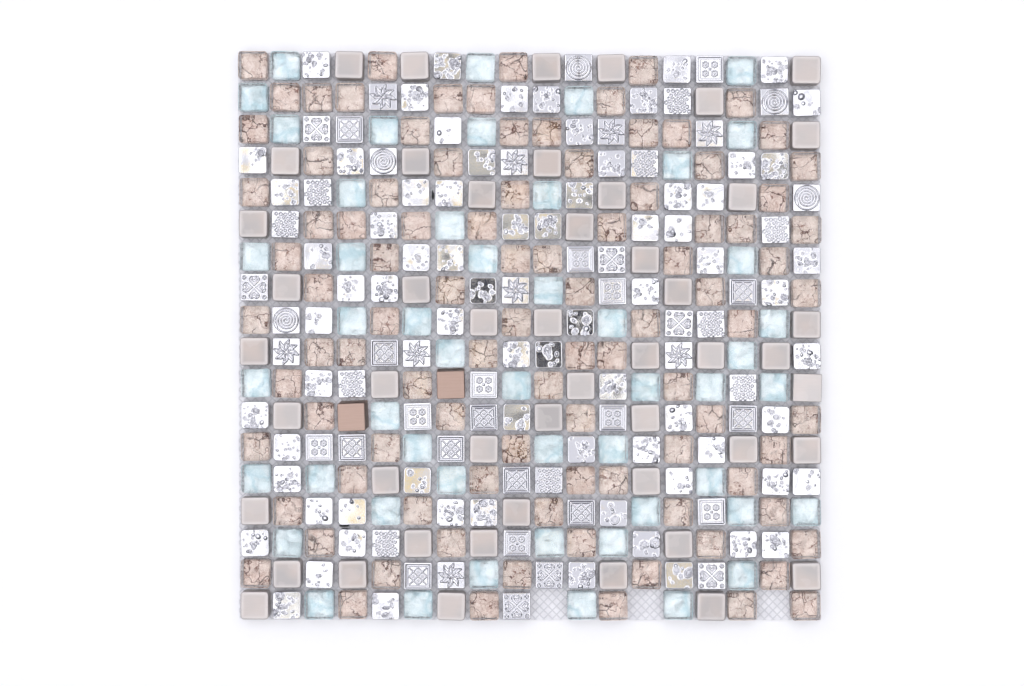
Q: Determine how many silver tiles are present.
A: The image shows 124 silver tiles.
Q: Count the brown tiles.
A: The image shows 98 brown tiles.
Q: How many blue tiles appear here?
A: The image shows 50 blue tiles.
